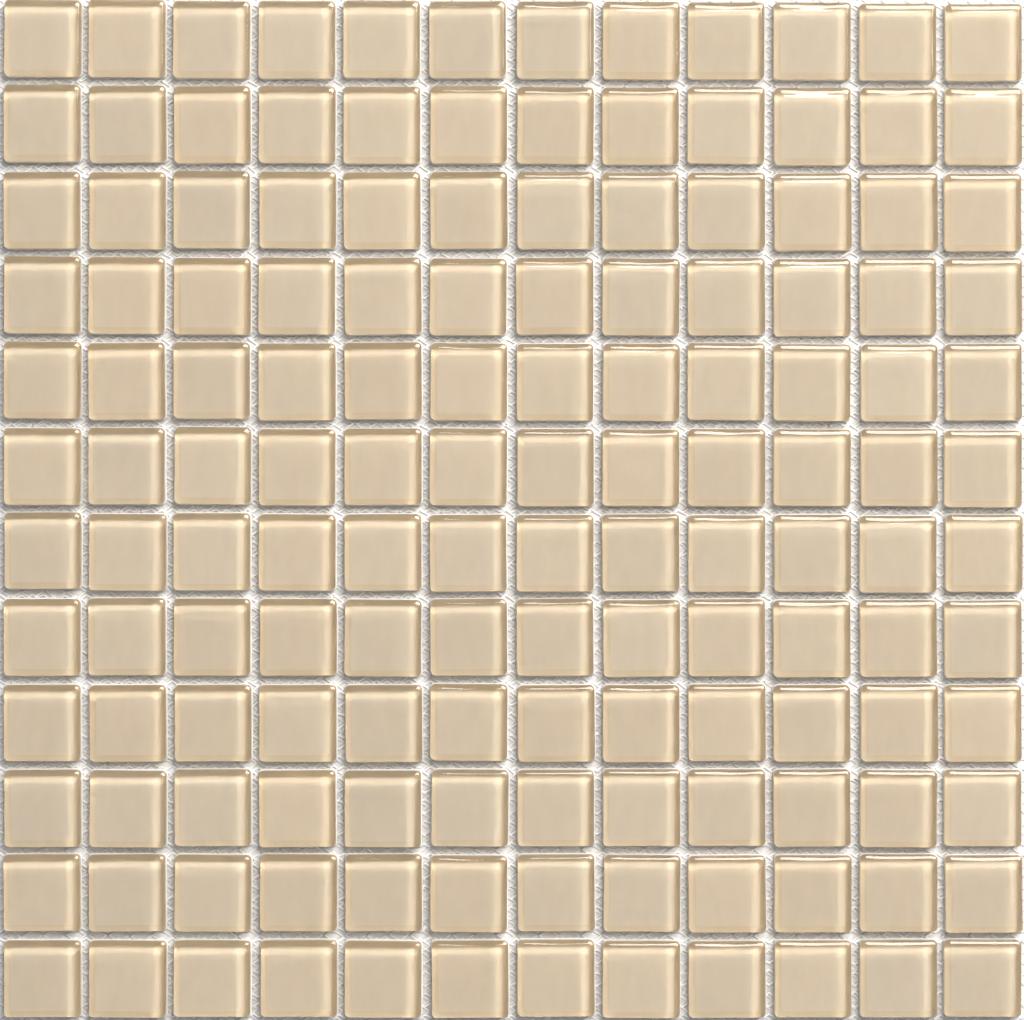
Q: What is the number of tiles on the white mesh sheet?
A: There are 144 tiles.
